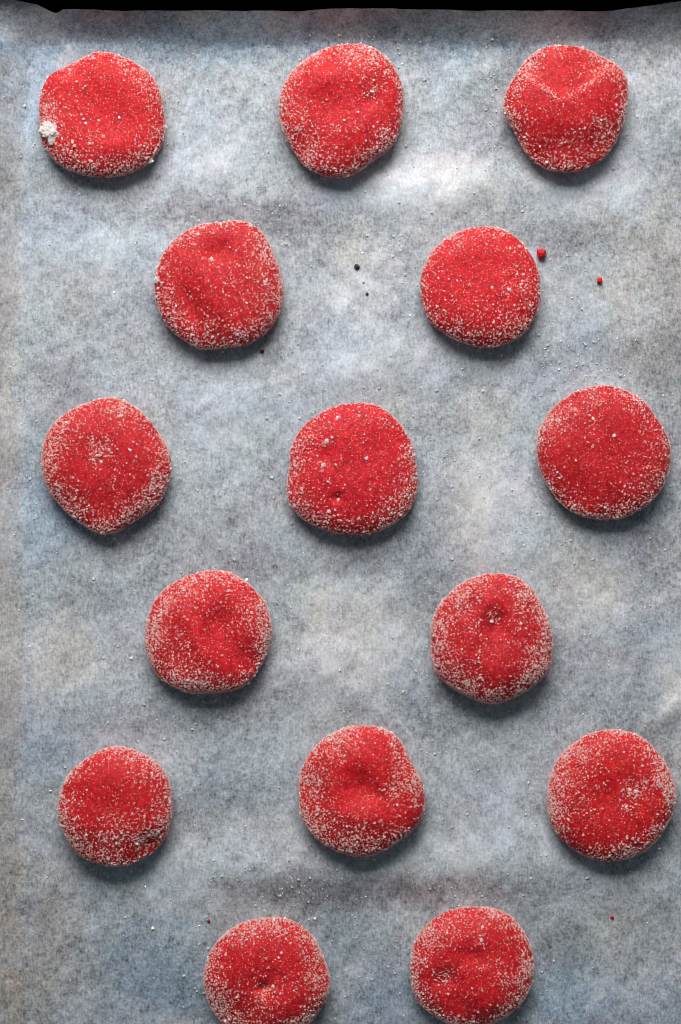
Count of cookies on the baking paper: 15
